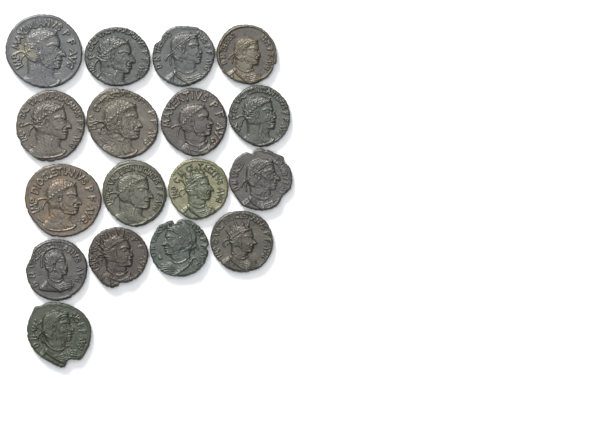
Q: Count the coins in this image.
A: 17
